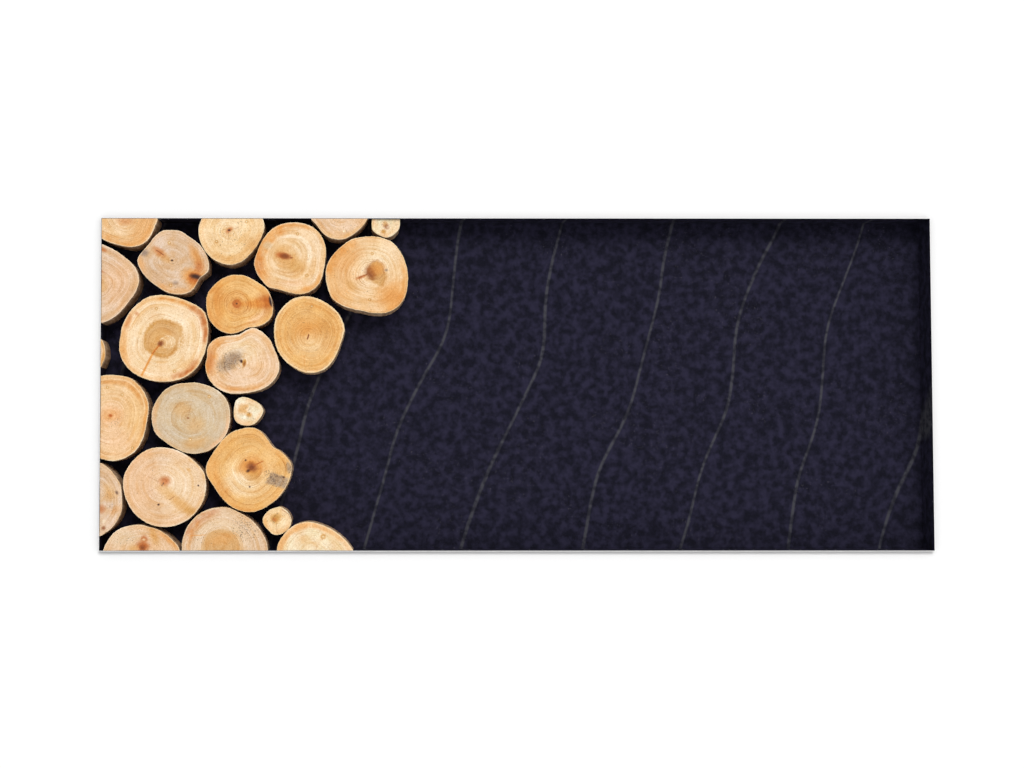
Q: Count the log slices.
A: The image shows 23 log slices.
